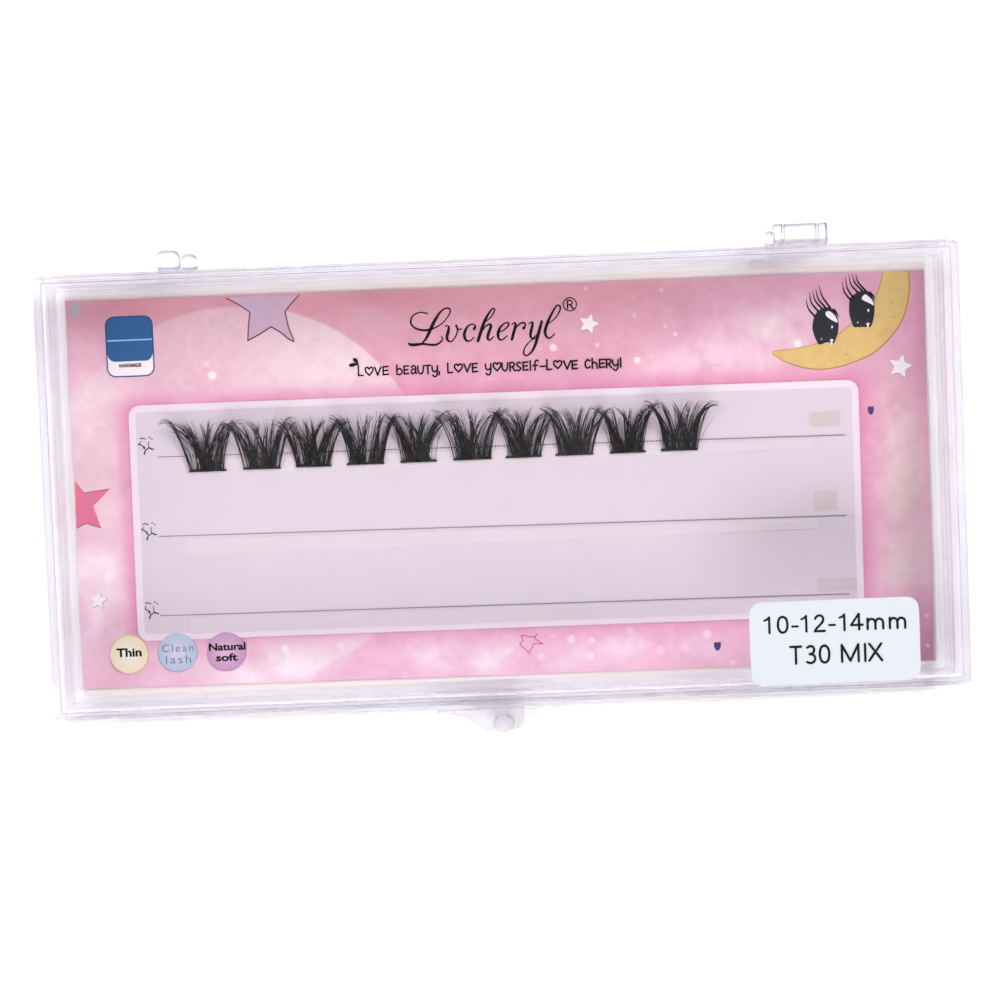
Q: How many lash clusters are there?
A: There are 10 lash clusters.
